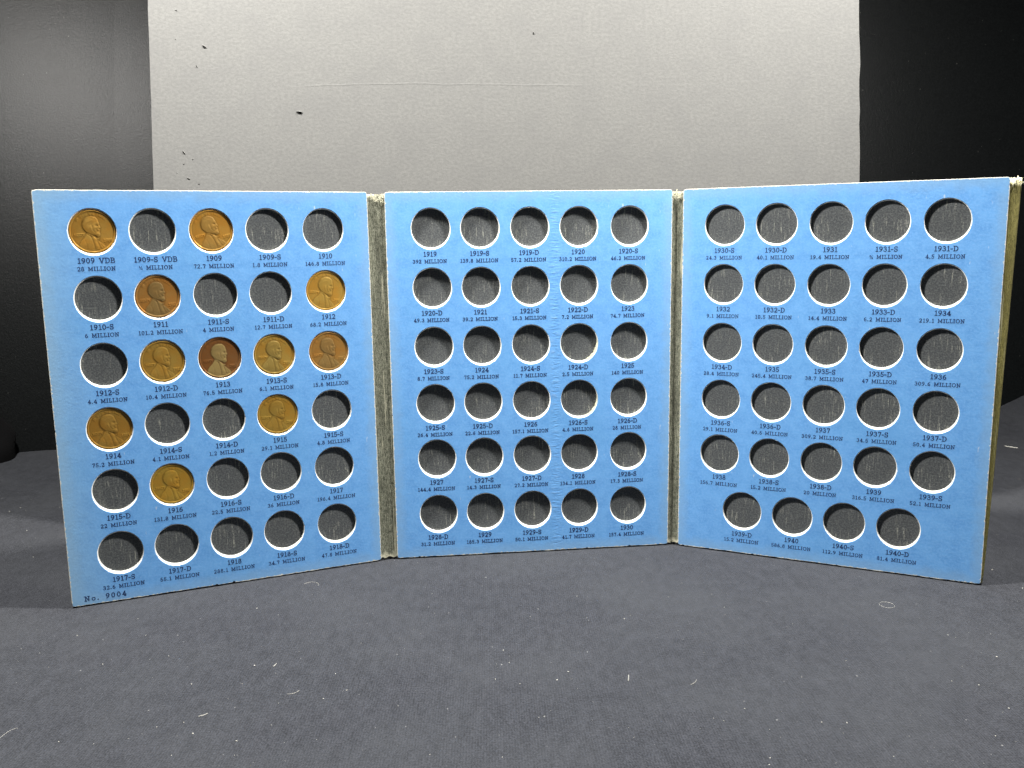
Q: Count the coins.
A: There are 11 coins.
